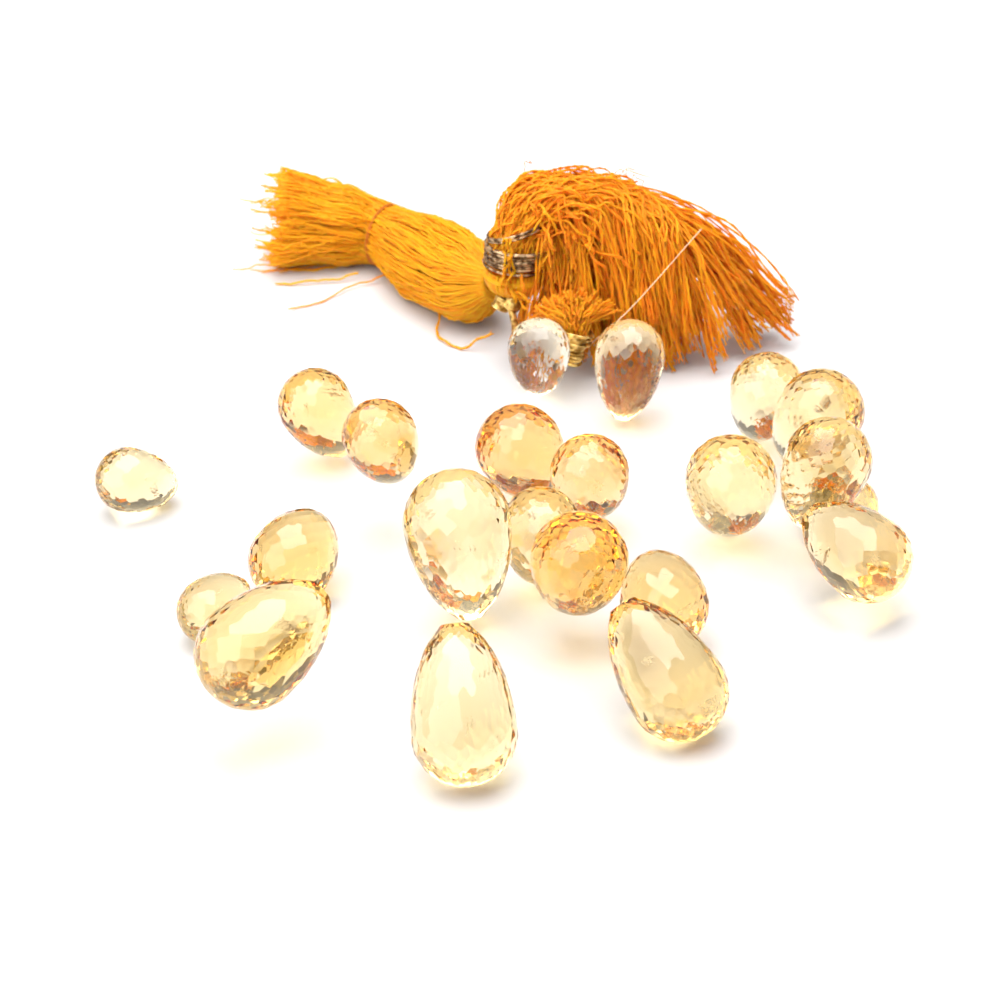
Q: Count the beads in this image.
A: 22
